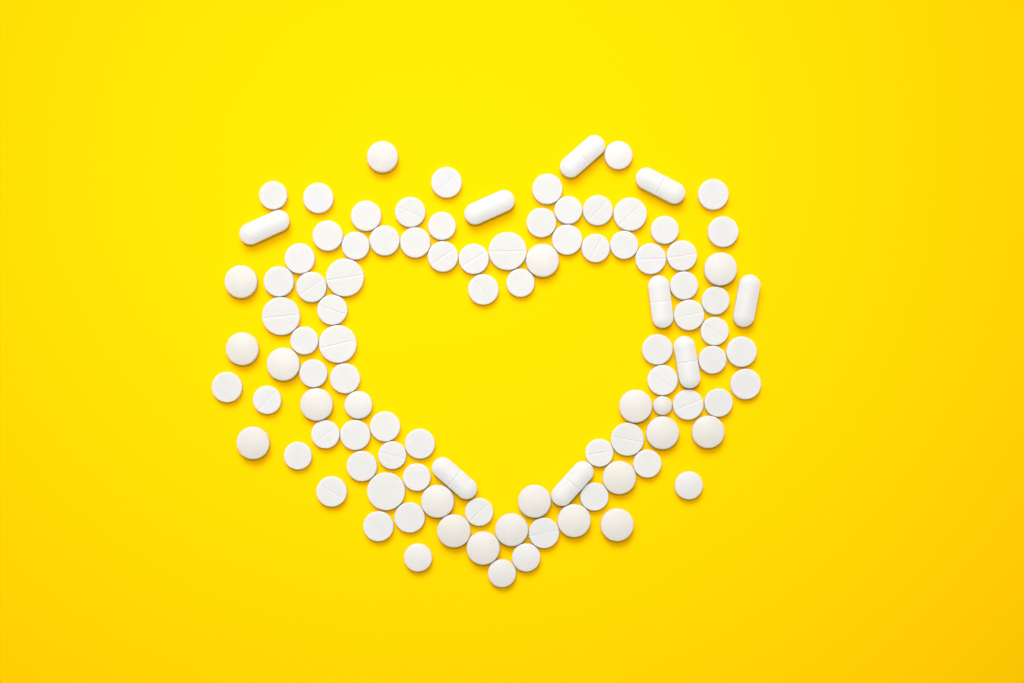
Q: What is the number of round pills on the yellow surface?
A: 95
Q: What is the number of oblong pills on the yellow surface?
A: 9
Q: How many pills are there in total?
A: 104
